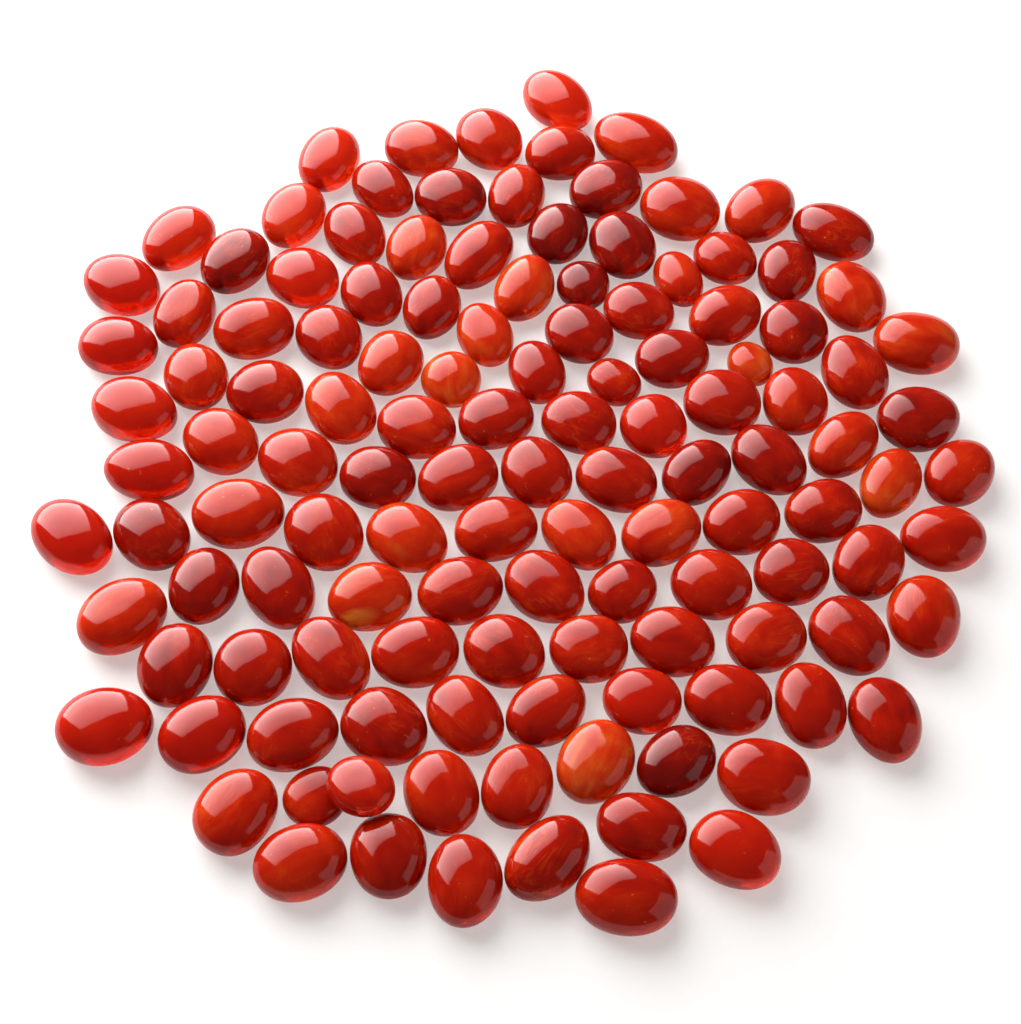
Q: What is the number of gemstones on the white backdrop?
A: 127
